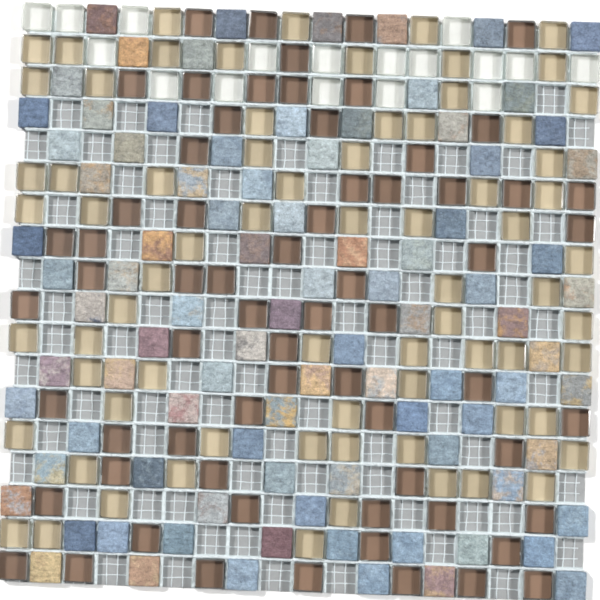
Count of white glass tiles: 17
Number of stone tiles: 91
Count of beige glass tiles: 72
